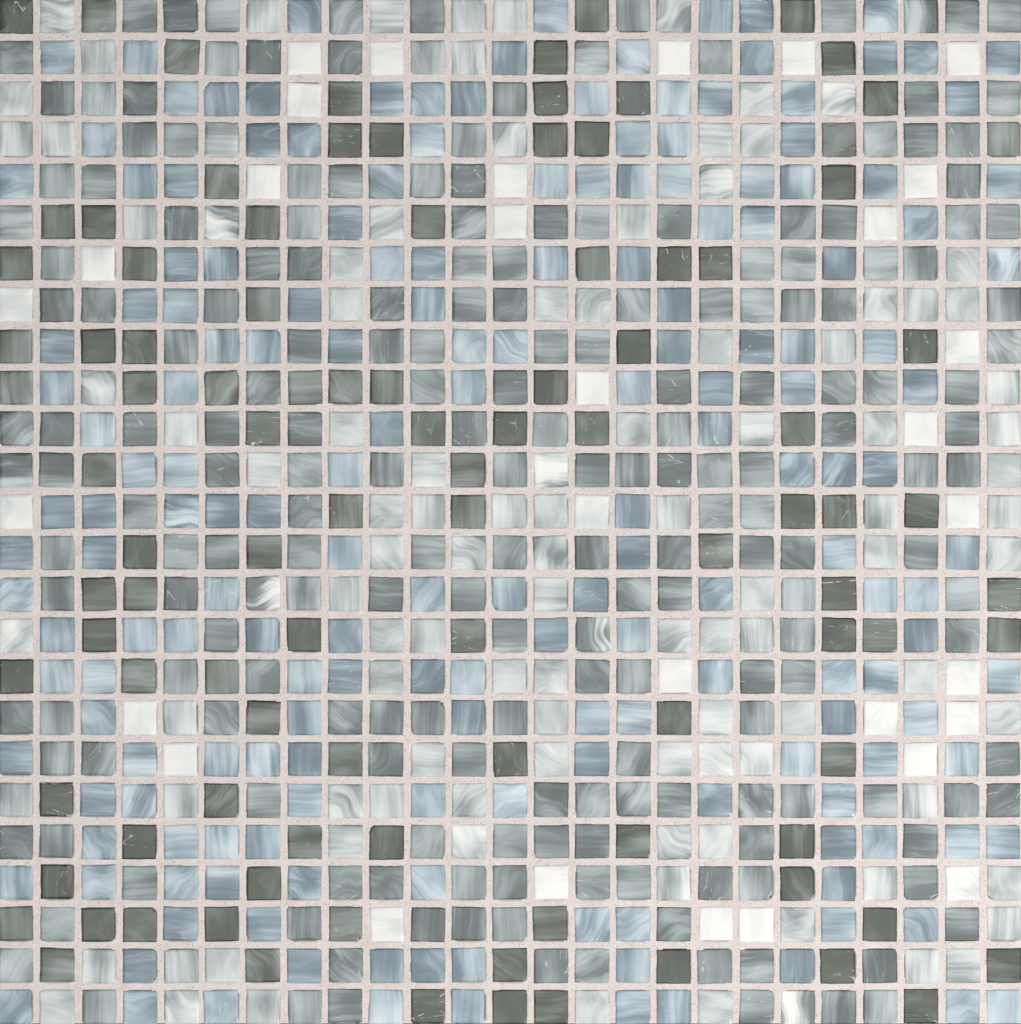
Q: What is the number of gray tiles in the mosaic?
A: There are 198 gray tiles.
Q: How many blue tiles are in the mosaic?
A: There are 184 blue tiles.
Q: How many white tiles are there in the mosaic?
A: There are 143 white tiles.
